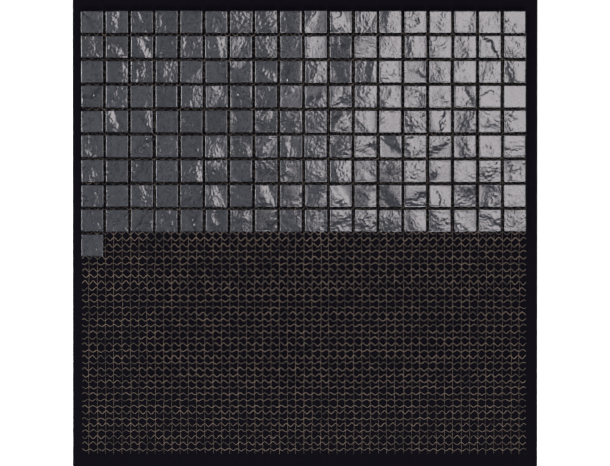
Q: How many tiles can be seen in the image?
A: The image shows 163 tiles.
